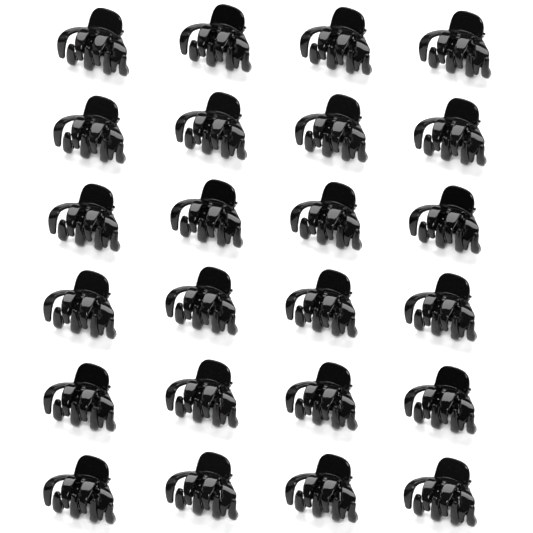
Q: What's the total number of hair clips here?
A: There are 24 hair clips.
